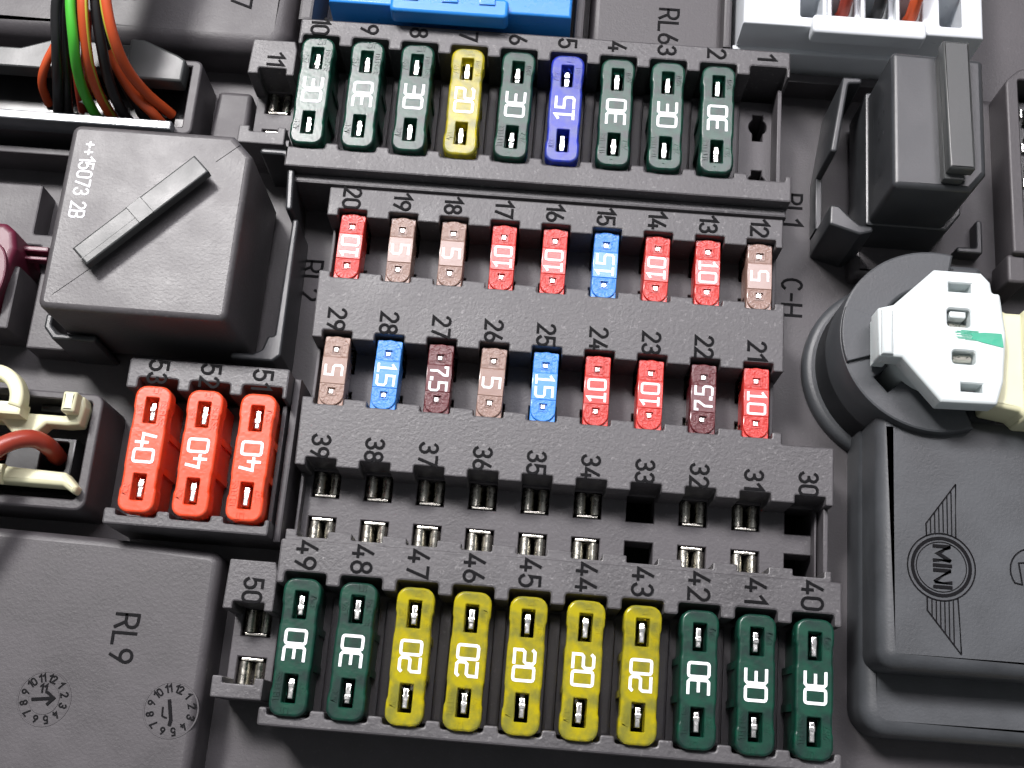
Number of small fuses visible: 18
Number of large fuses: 22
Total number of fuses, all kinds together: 40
